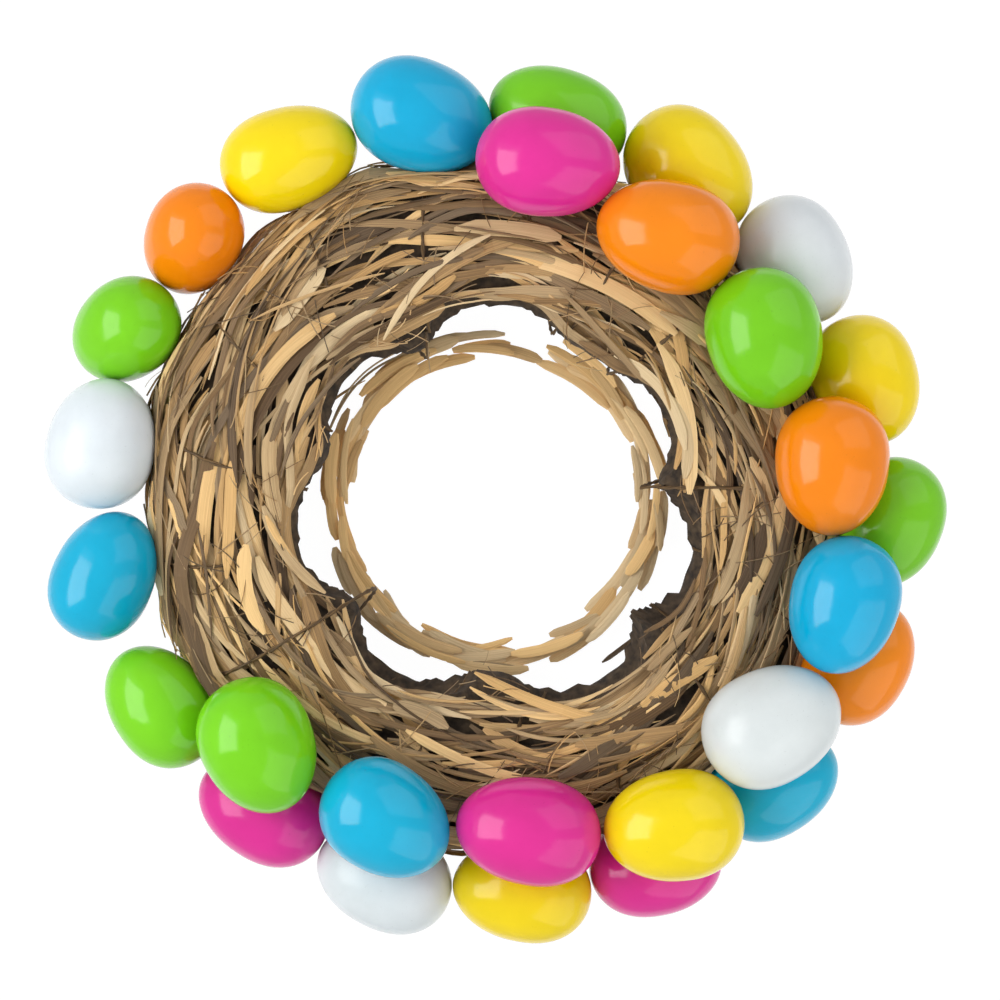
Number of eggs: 28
